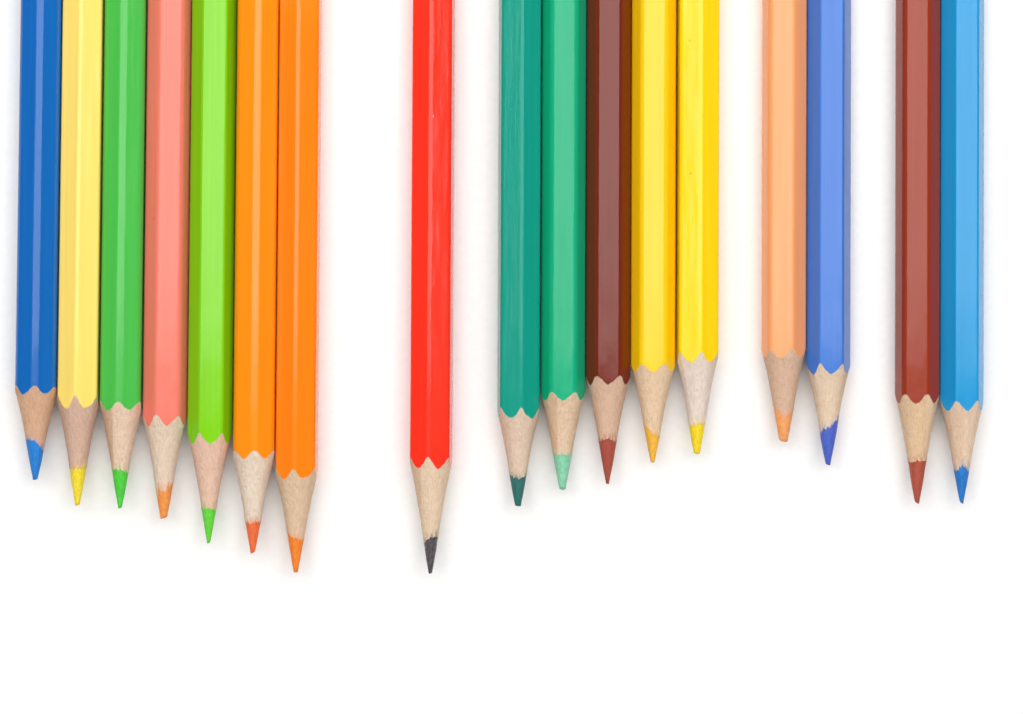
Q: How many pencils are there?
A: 17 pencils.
